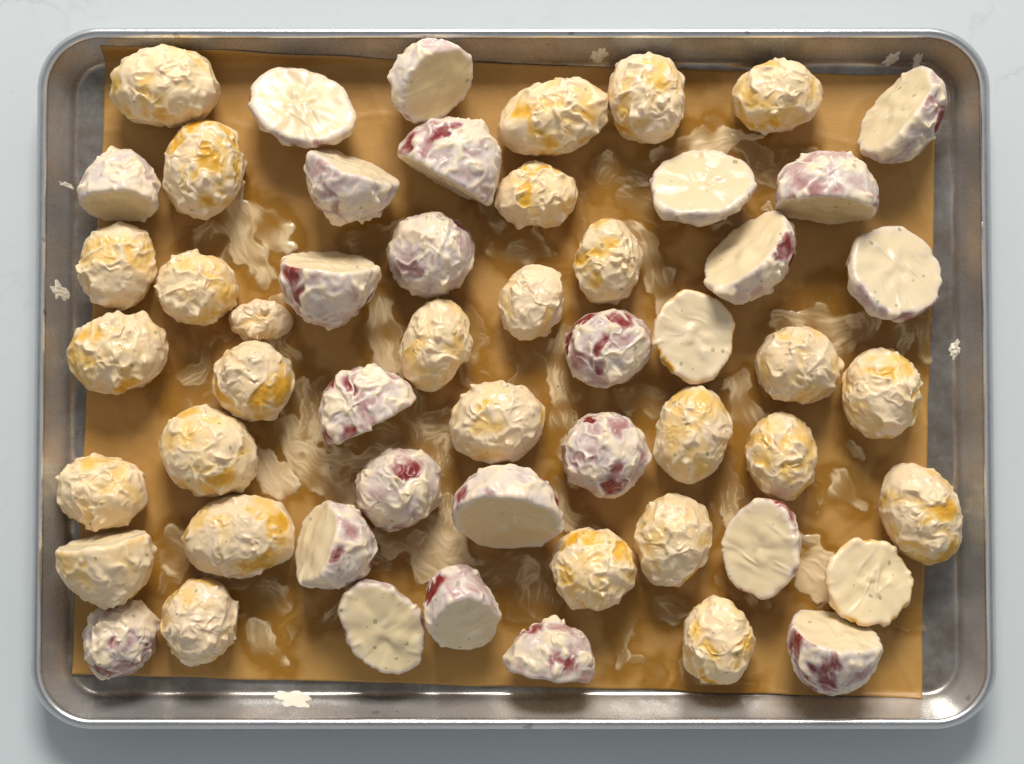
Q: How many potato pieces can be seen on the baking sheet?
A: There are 54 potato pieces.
